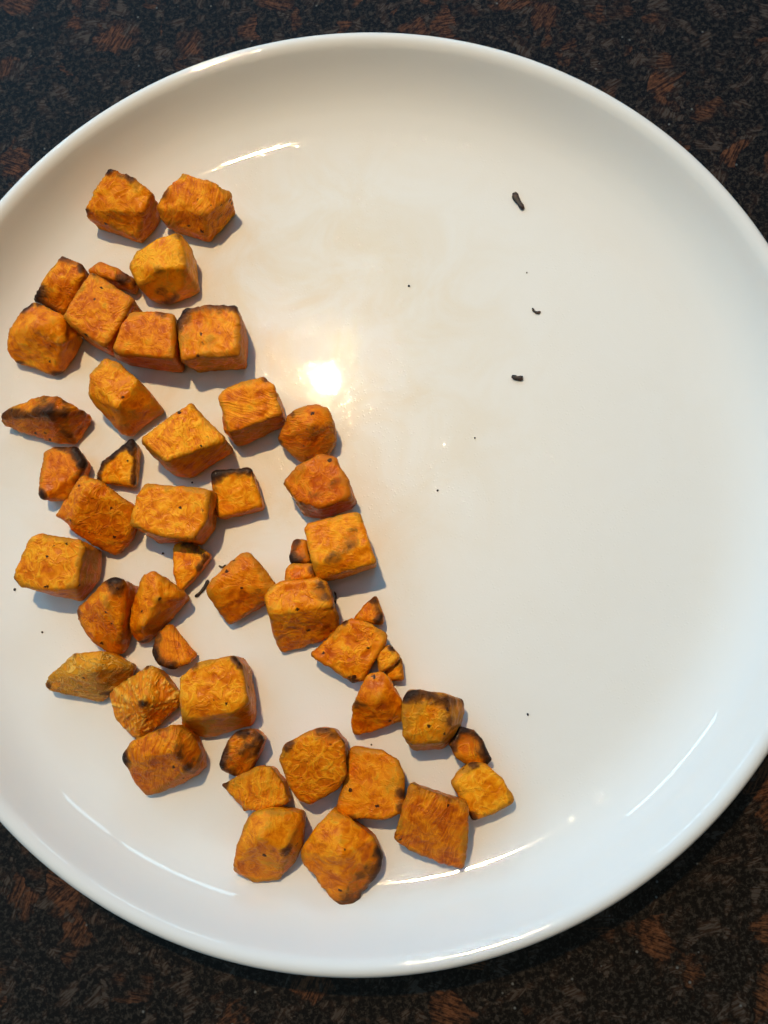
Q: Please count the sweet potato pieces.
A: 49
